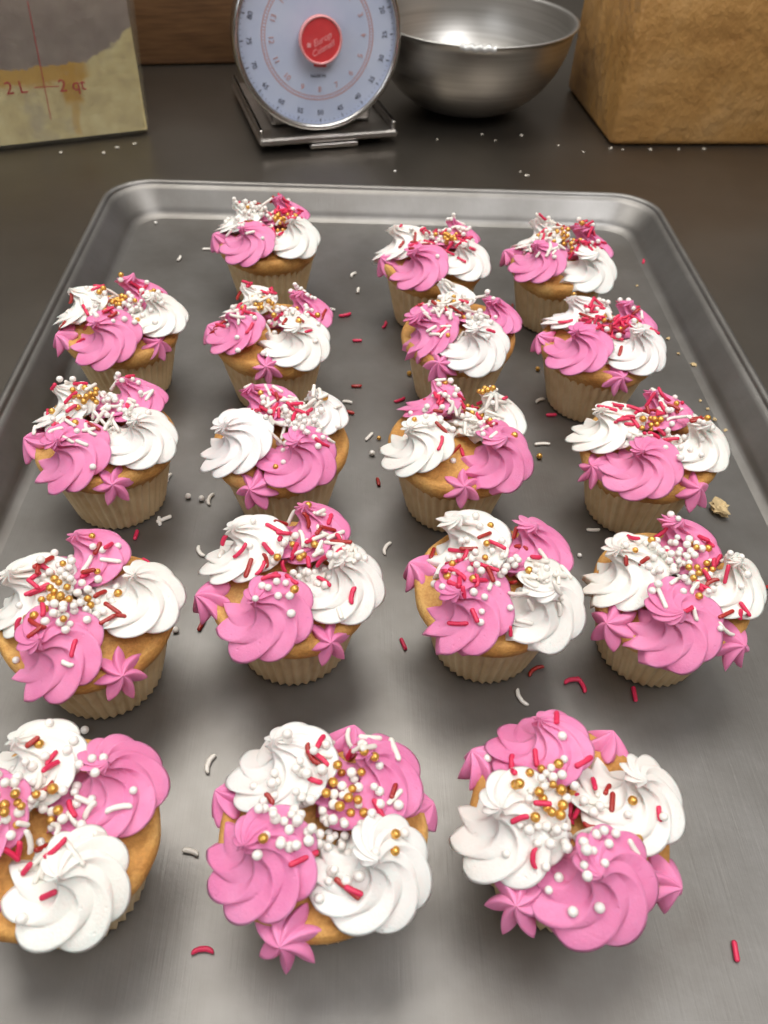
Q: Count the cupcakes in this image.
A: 18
